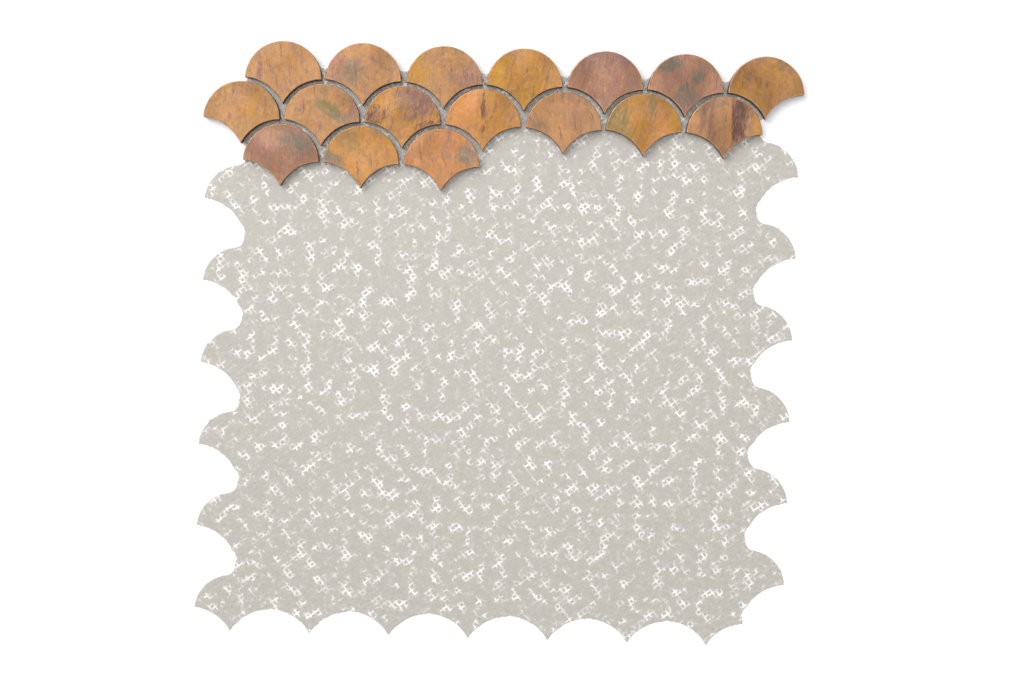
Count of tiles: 17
